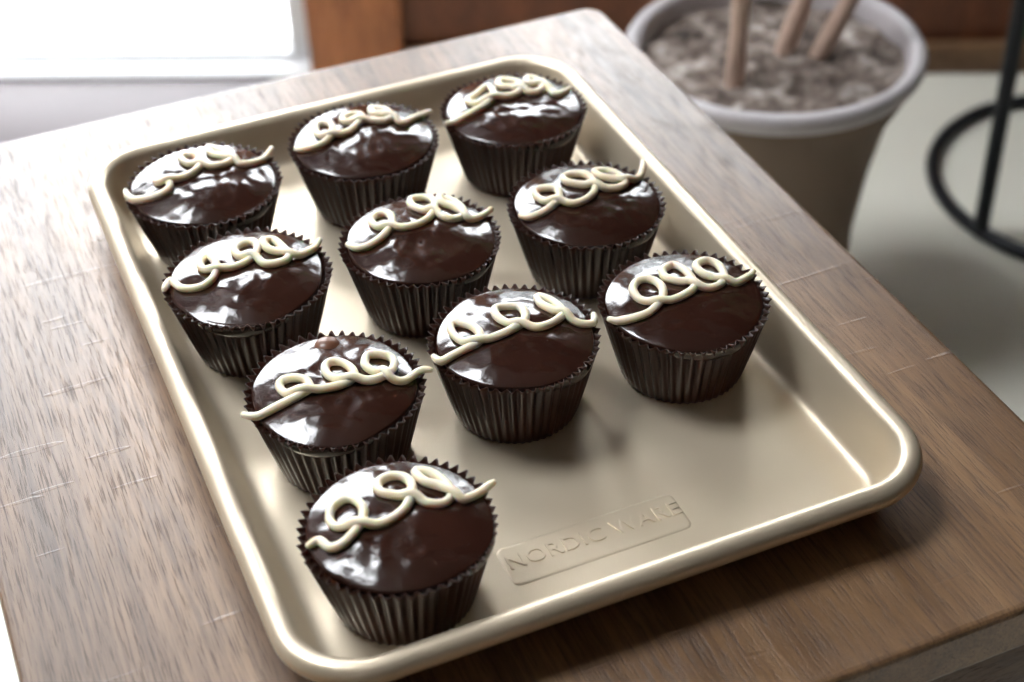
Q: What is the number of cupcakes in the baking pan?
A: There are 10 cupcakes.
